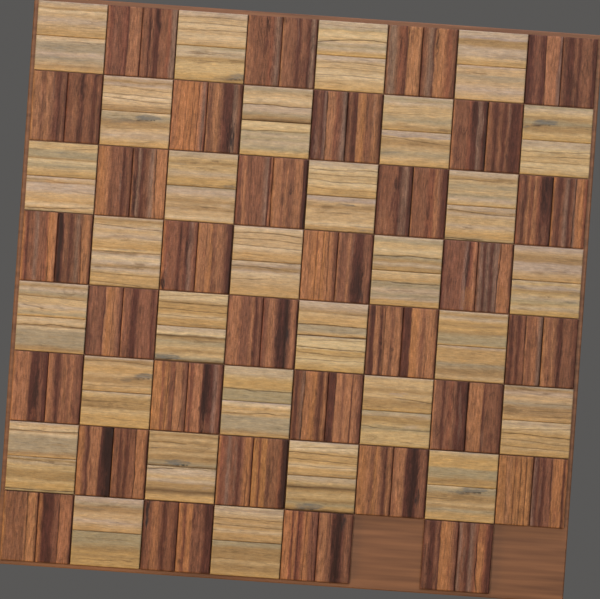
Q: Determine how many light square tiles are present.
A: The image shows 30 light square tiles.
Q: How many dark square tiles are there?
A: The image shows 32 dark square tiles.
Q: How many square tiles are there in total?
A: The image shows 62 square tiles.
